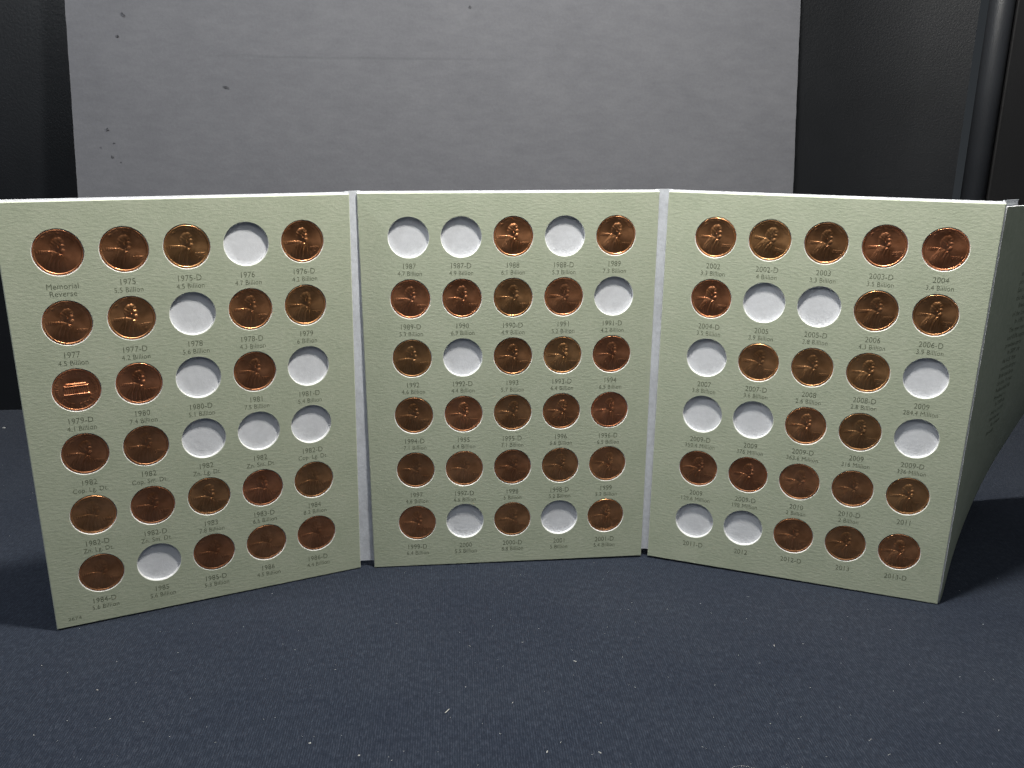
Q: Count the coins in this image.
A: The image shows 66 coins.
